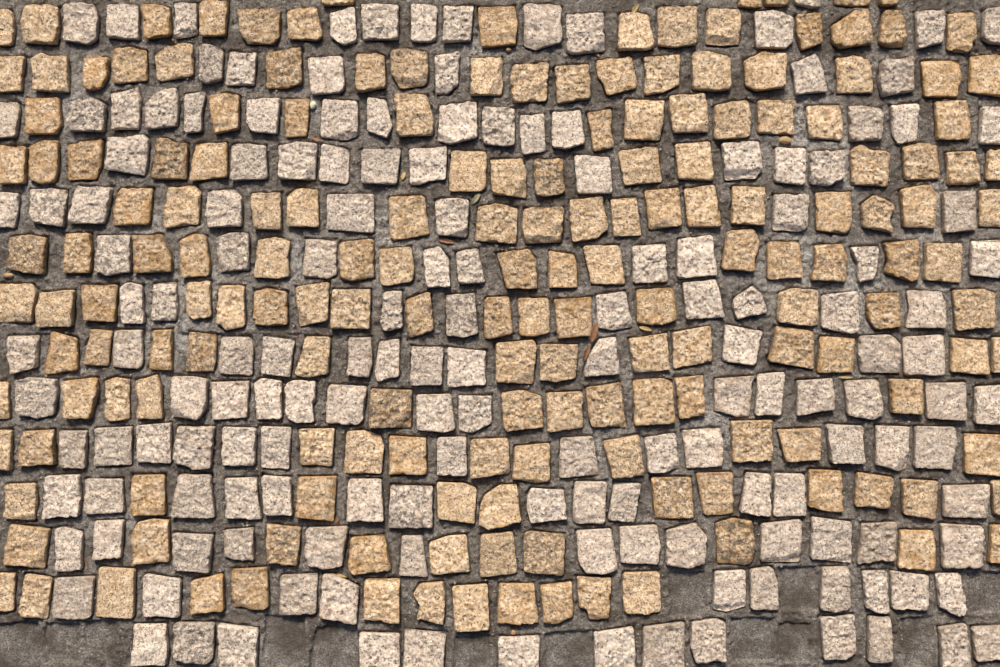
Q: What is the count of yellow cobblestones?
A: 177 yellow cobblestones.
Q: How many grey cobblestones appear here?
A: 158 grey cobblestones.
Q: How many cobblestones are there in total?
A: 335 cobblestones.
